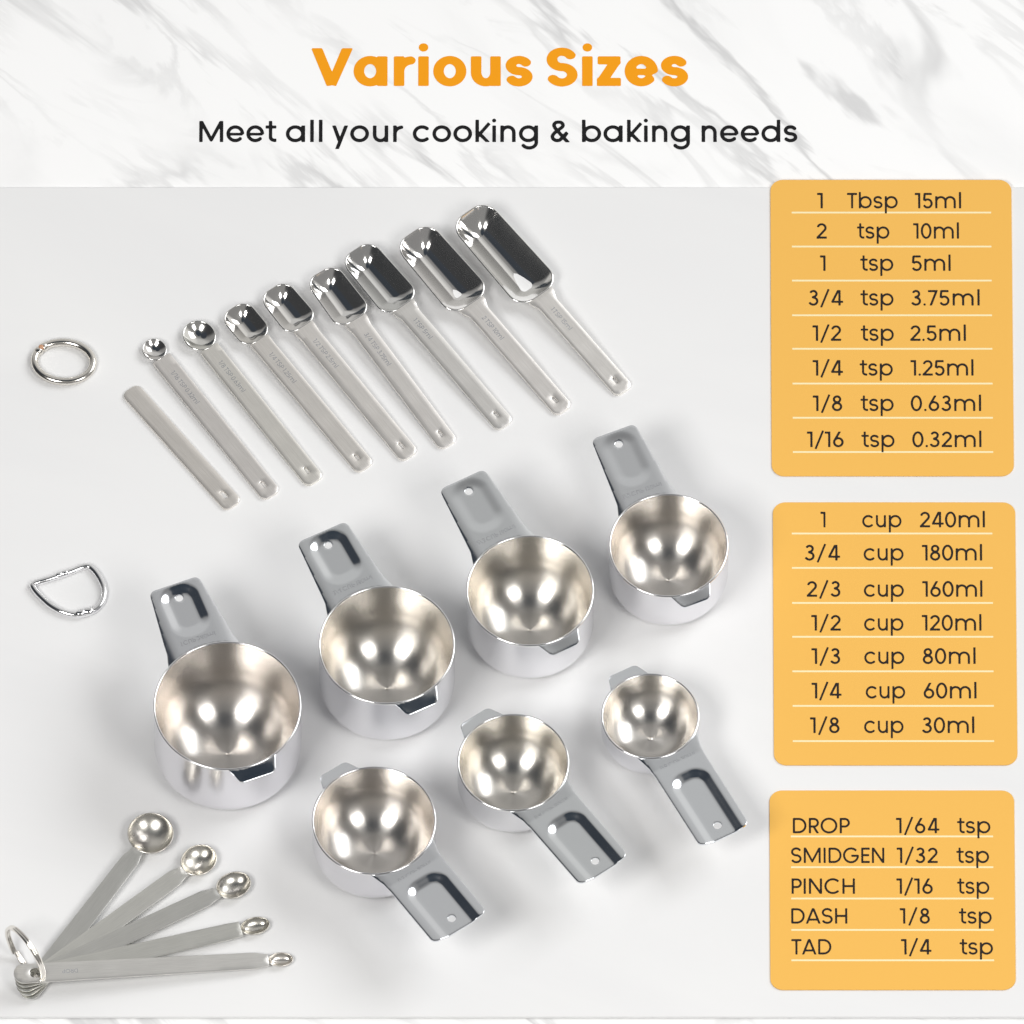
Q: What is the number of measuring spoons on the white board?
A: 13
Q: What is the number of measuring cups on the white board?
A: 7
